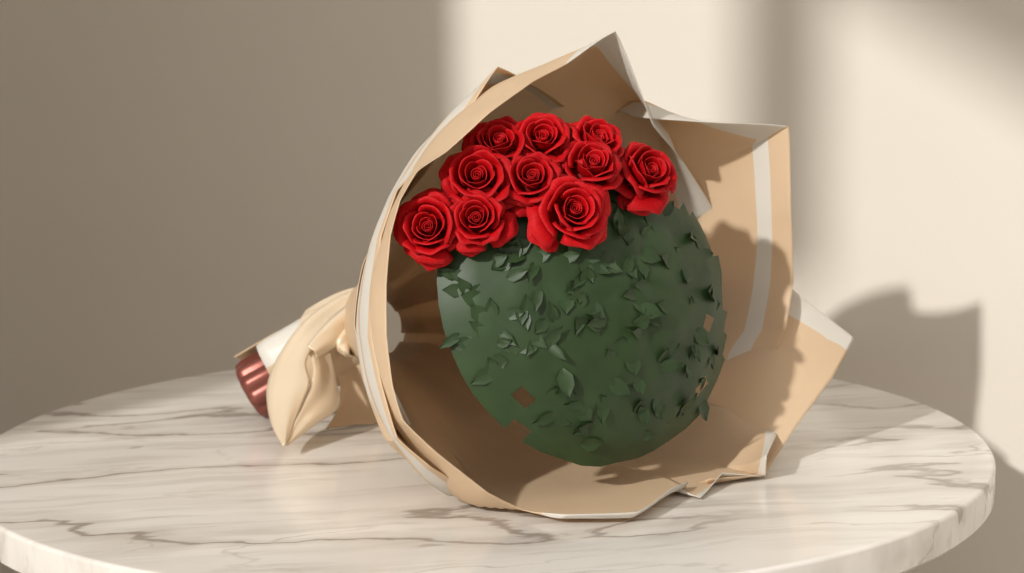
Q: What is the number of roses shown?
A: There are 10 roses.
